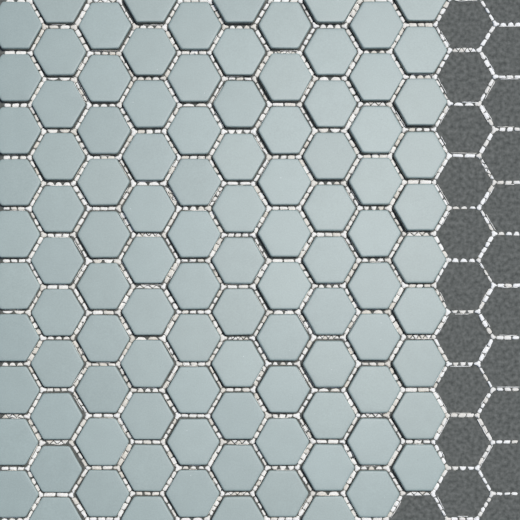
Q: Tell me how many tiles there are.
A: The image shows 104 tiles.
